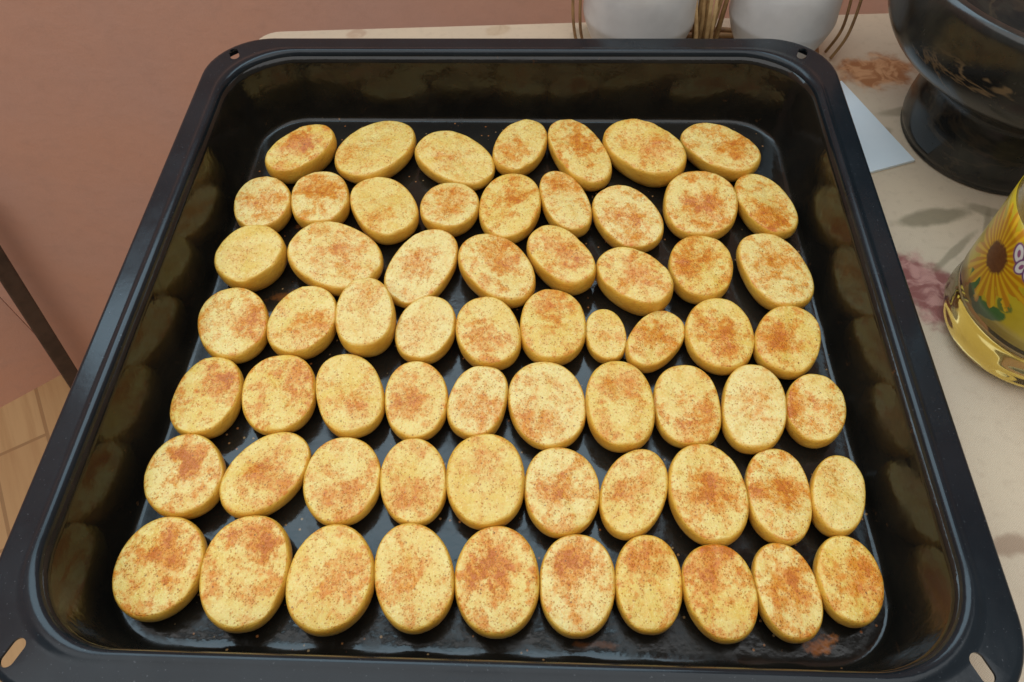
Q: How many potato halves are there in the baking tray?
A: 64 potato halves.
